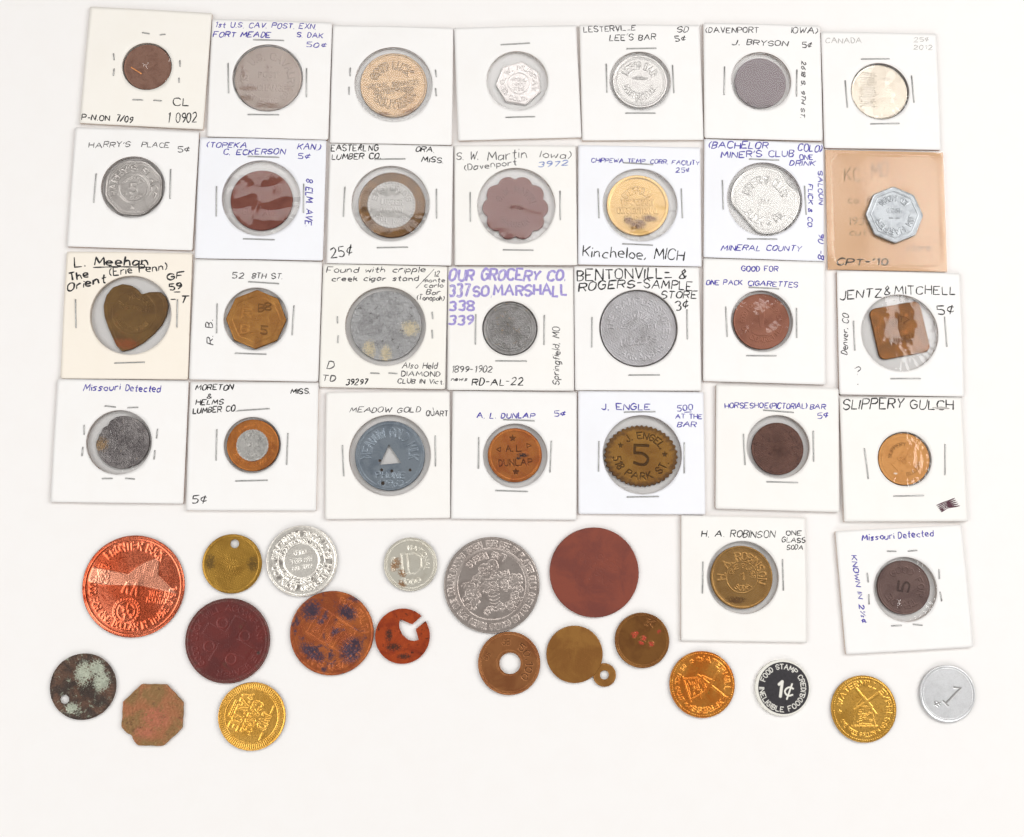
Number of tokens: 49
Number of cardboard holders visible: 29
